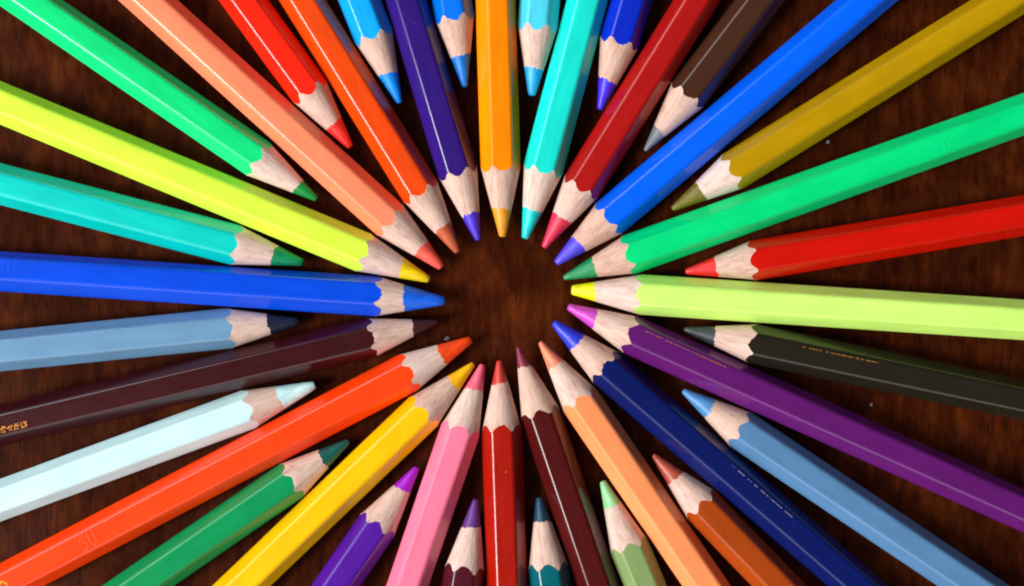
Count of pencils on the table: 40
